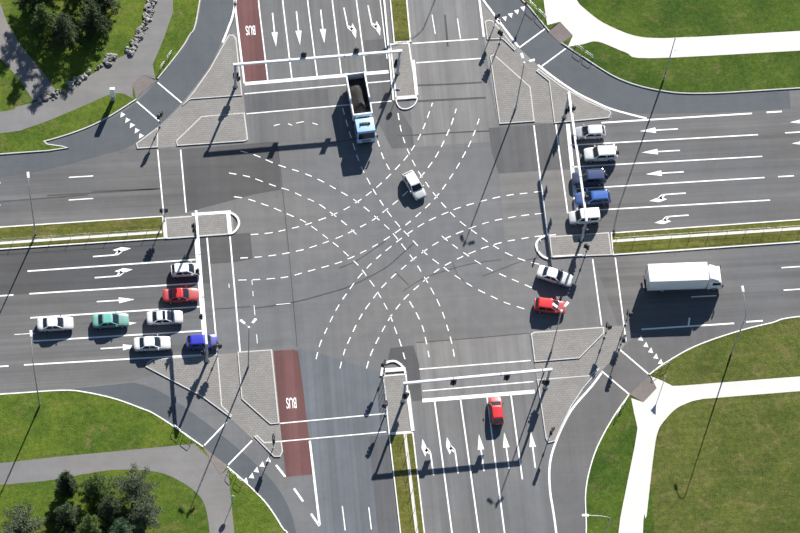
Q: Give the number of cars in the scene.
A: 16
